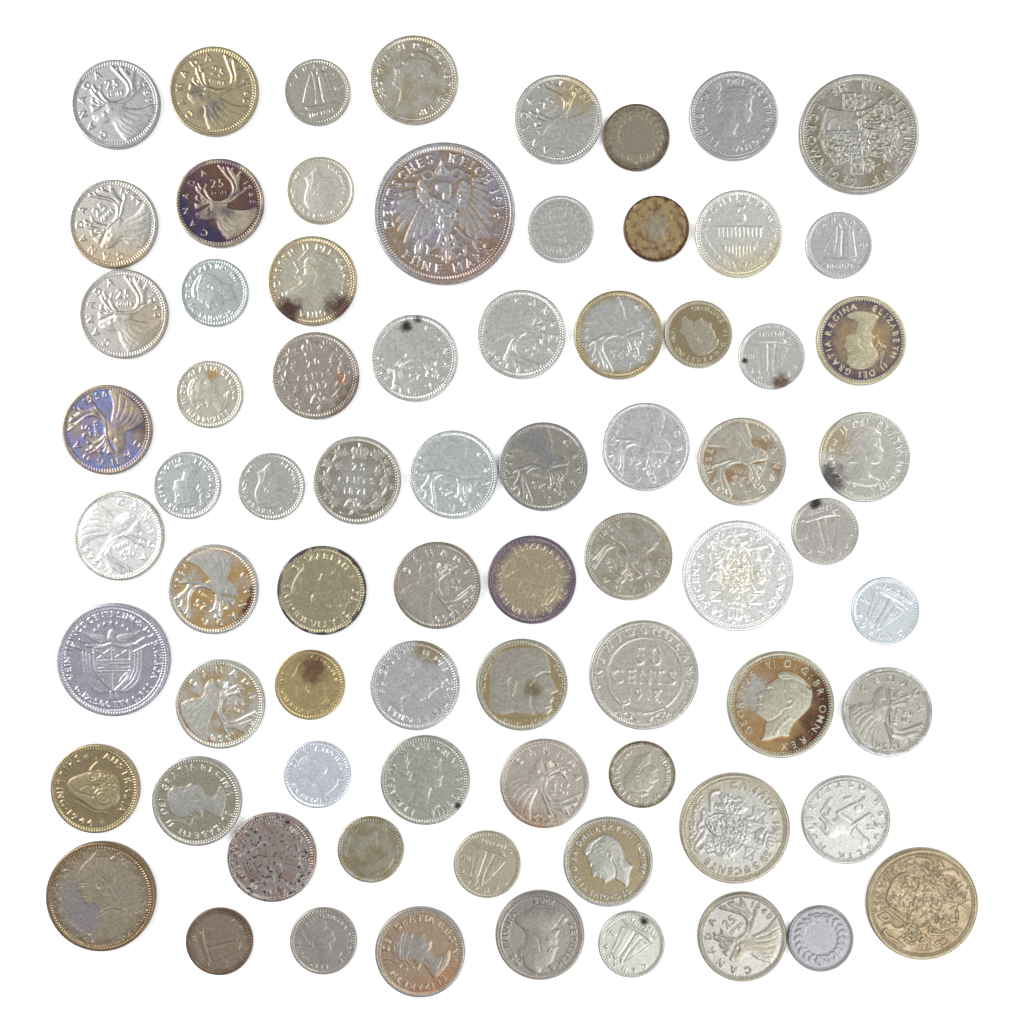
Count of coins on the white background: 74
